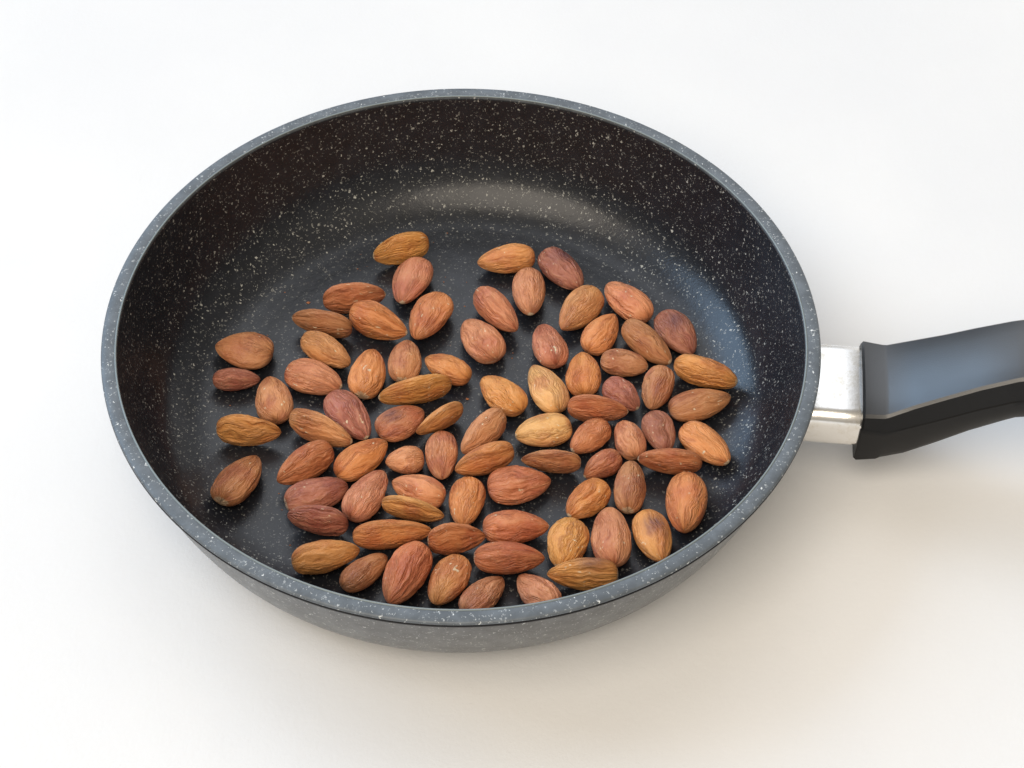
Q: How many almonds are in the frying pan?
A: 79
